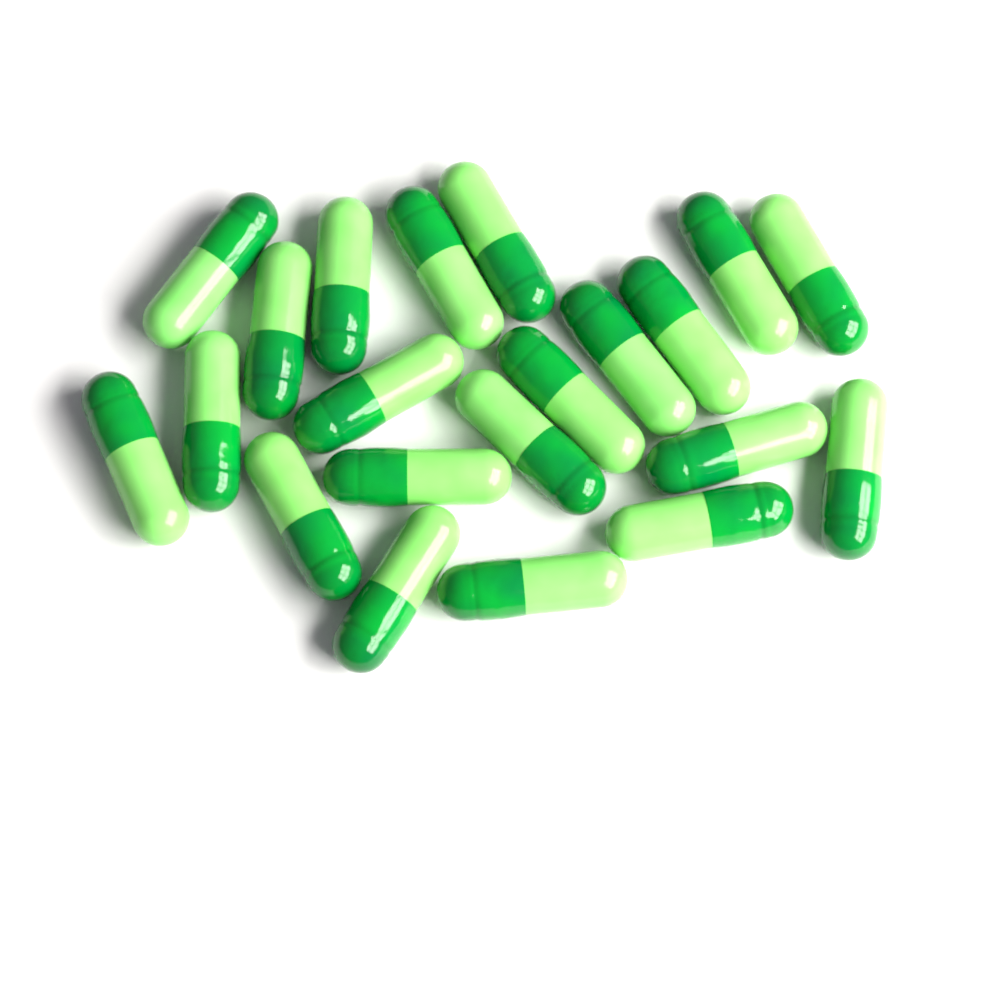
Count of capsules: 21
